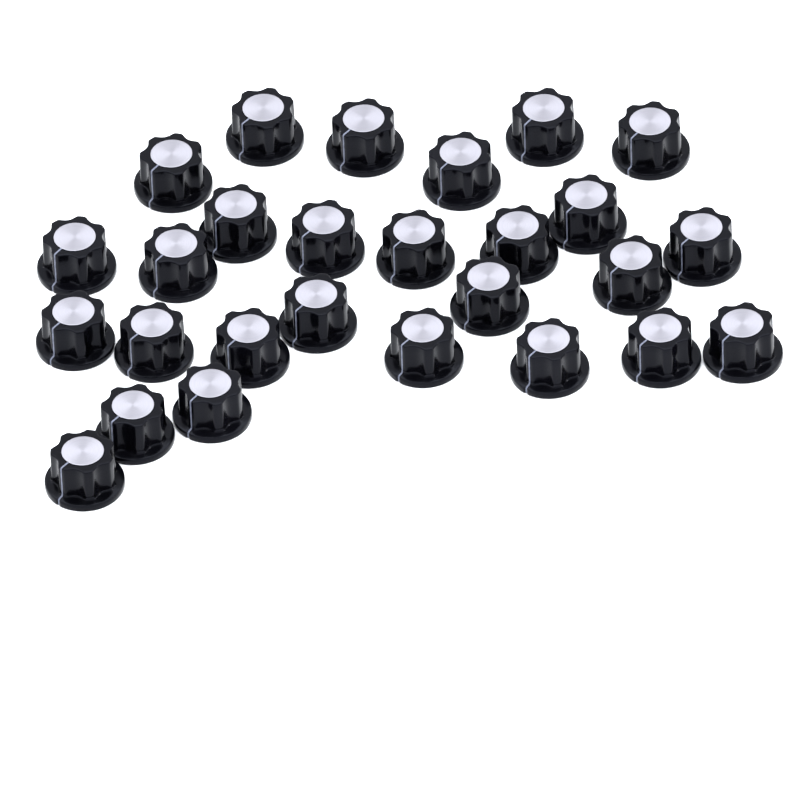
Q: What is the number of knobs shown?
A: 27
